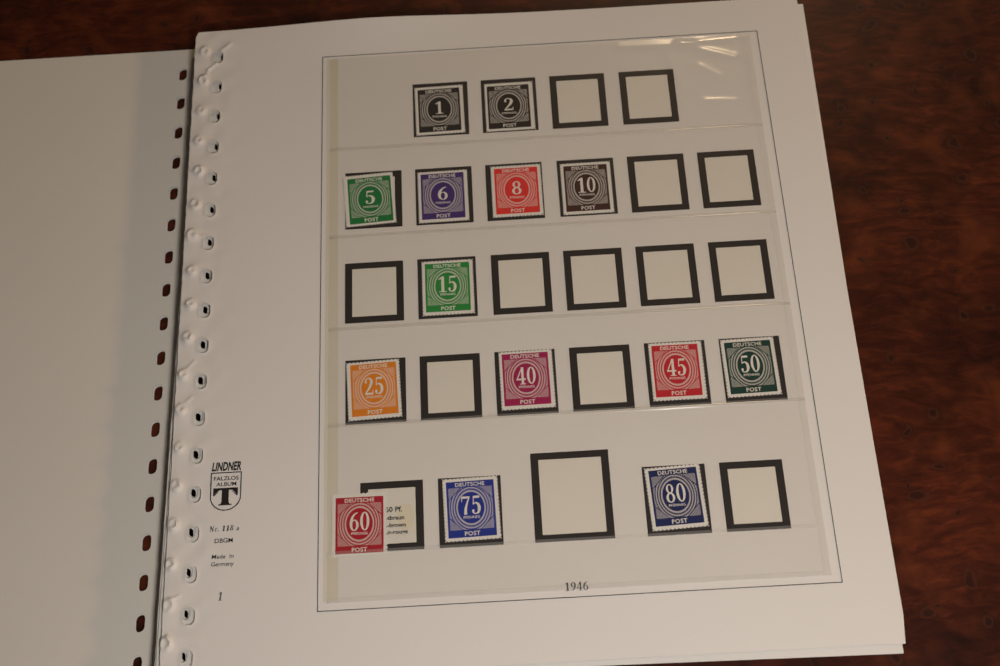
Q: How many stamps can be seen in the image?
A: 14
